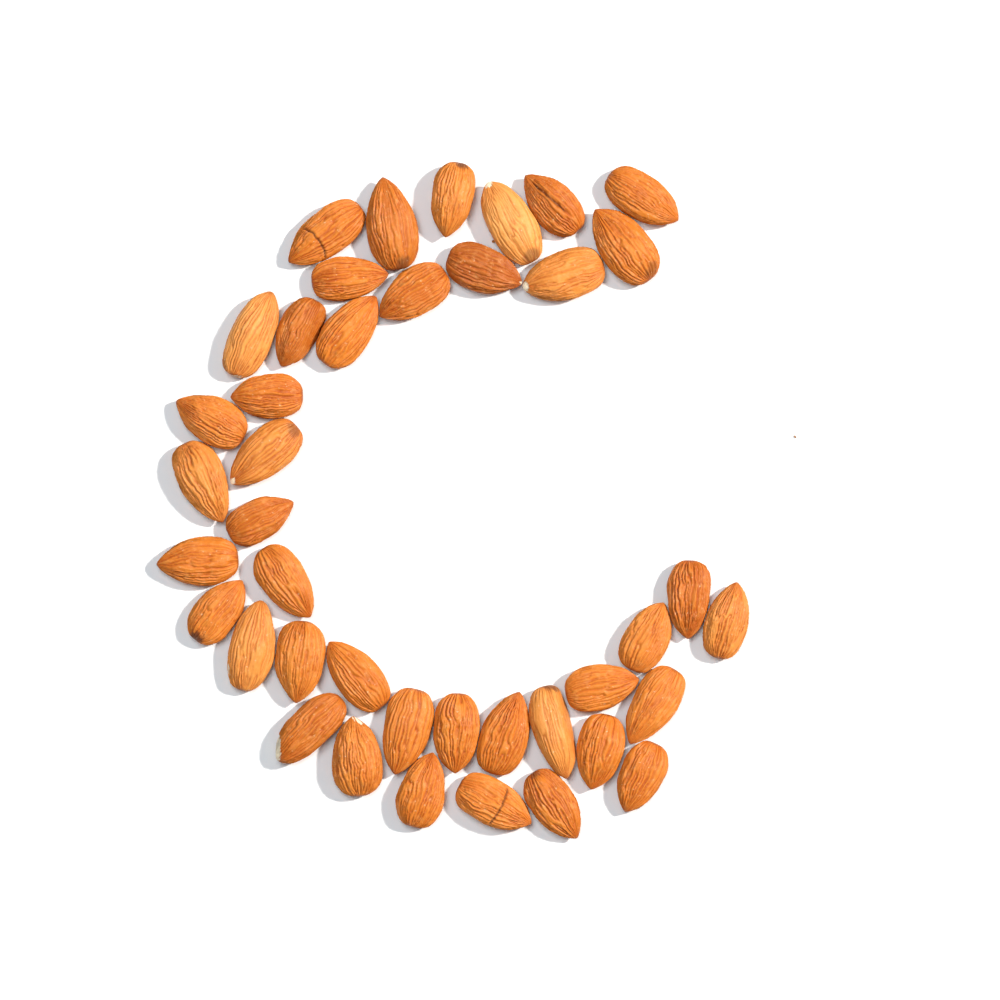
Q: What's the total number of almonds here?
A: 41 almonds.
